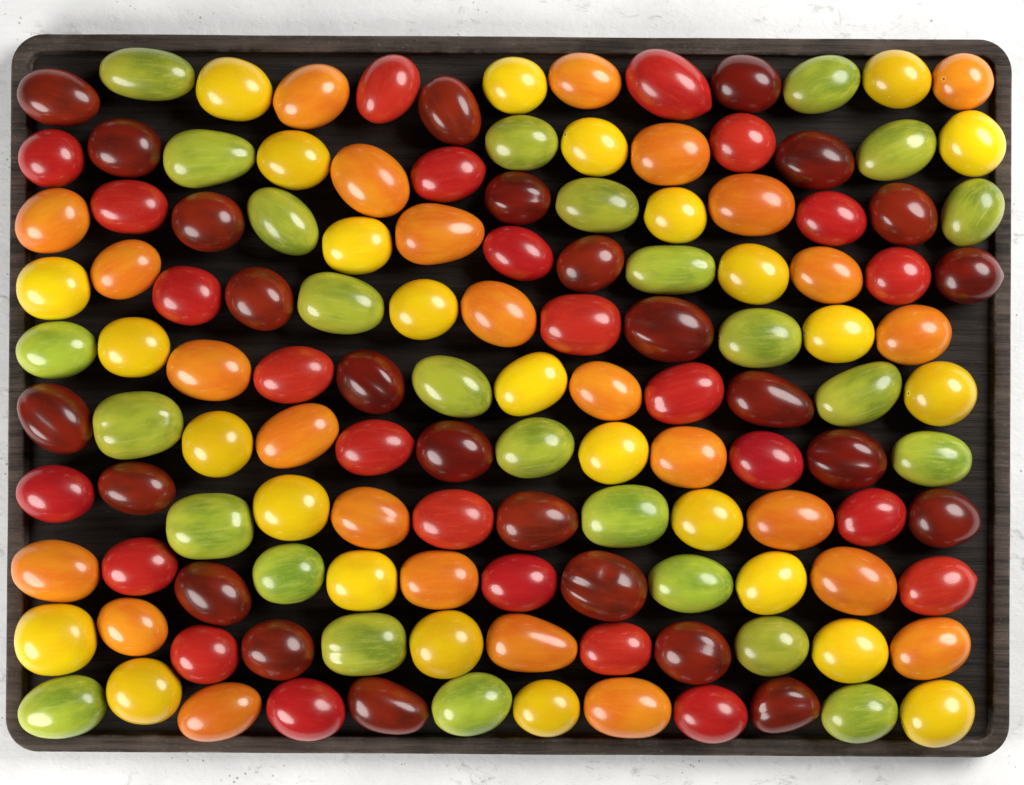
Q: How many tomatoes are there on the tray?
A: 130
